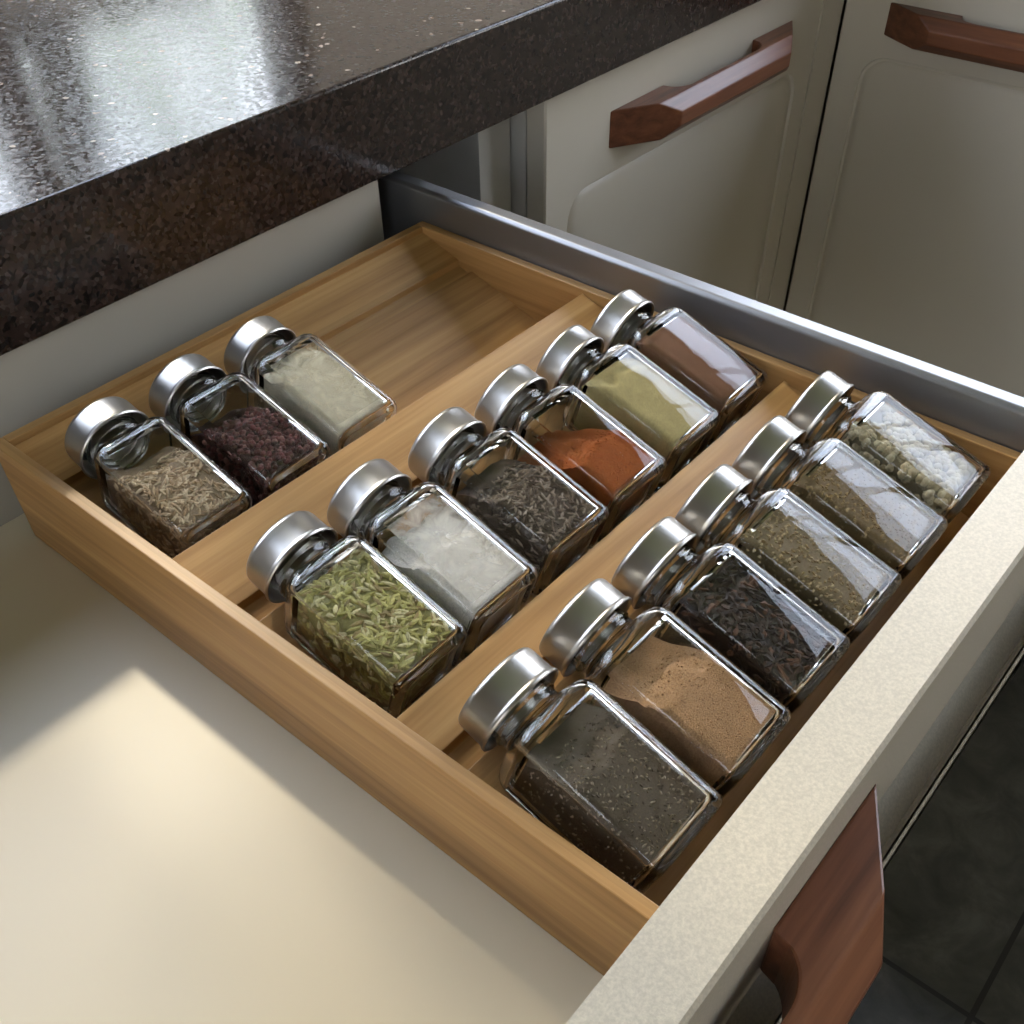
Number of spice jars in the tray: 15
